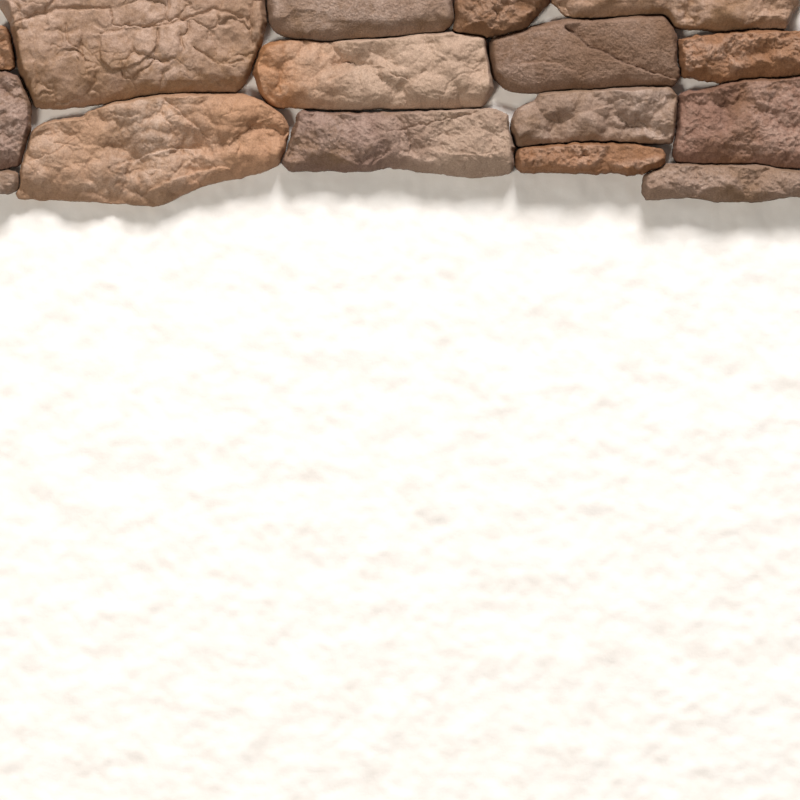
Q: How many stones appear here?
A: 16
